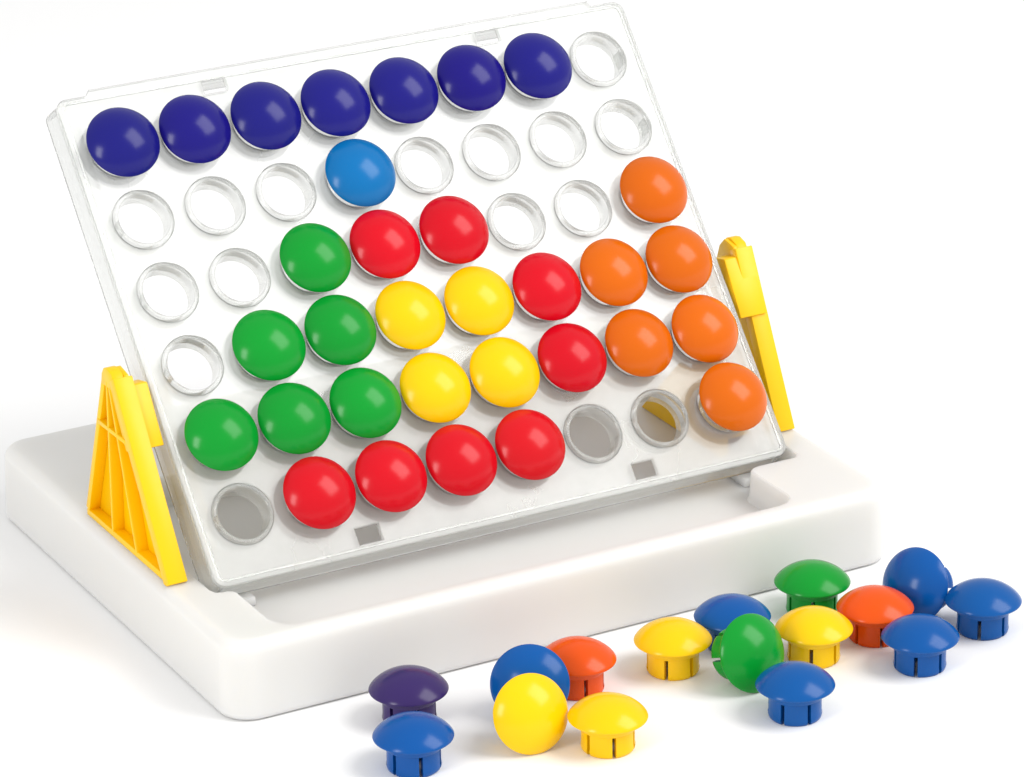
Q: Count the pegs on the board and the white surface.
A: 48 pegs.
